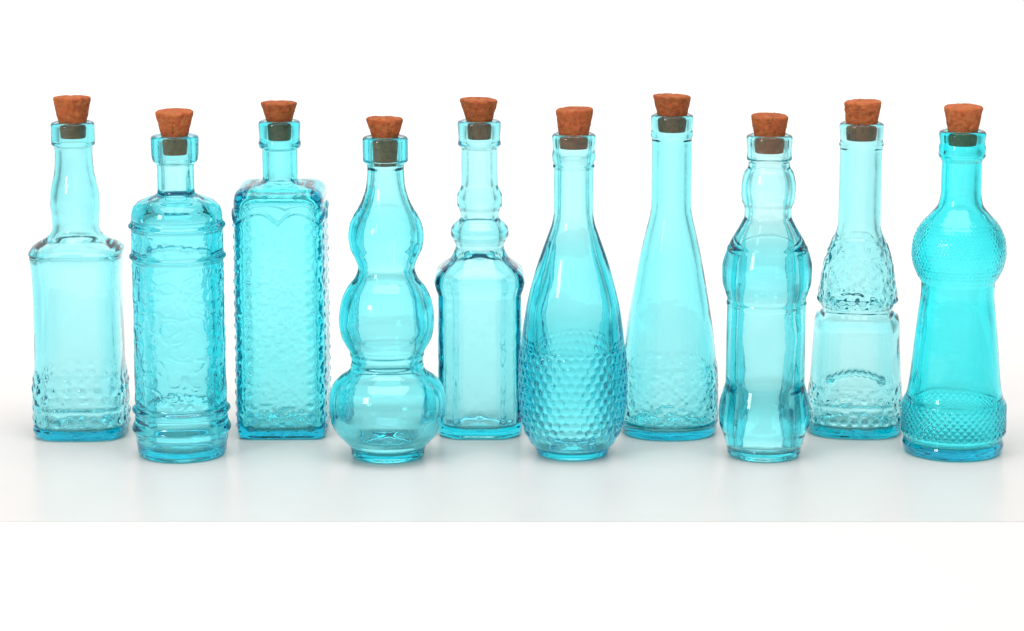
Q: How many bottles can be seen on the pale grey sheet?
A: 10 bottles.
